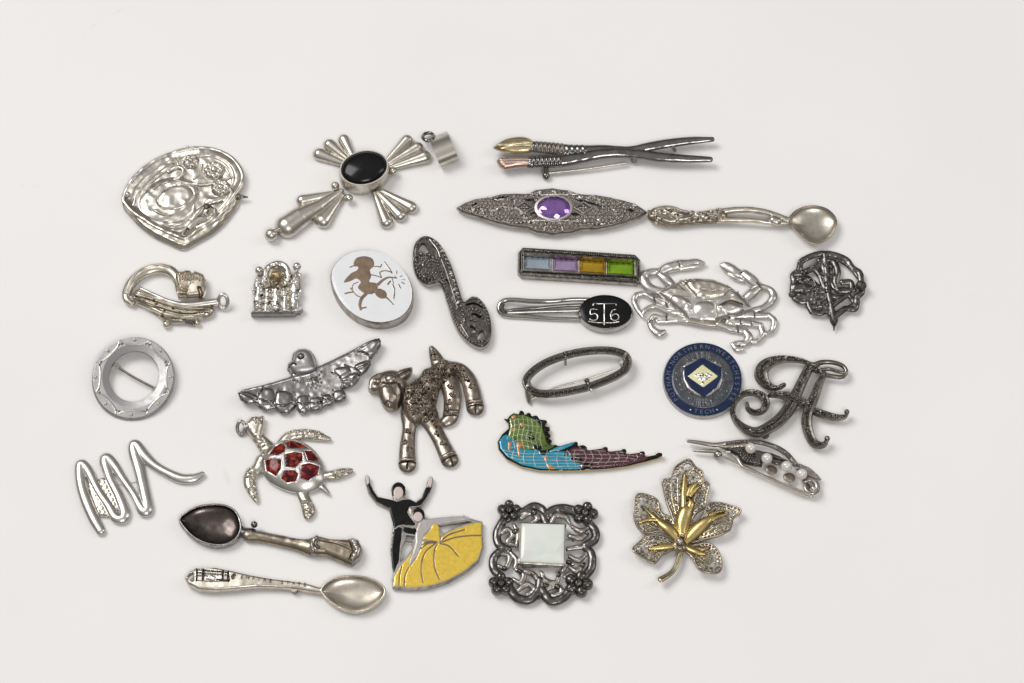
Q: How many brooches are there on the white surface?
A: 25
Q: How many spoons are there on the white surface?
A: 3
